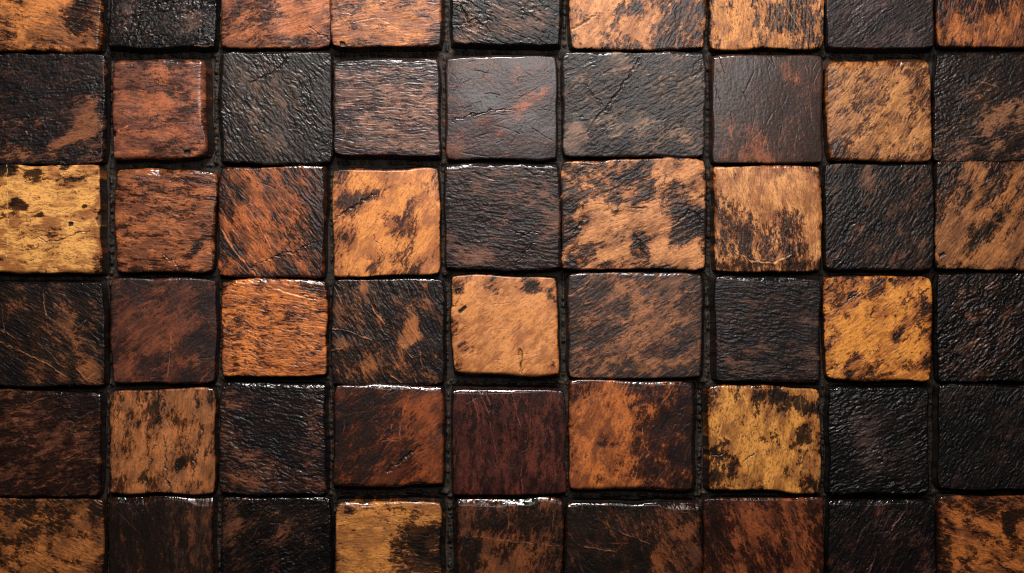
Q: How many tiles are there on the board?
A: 54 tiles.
